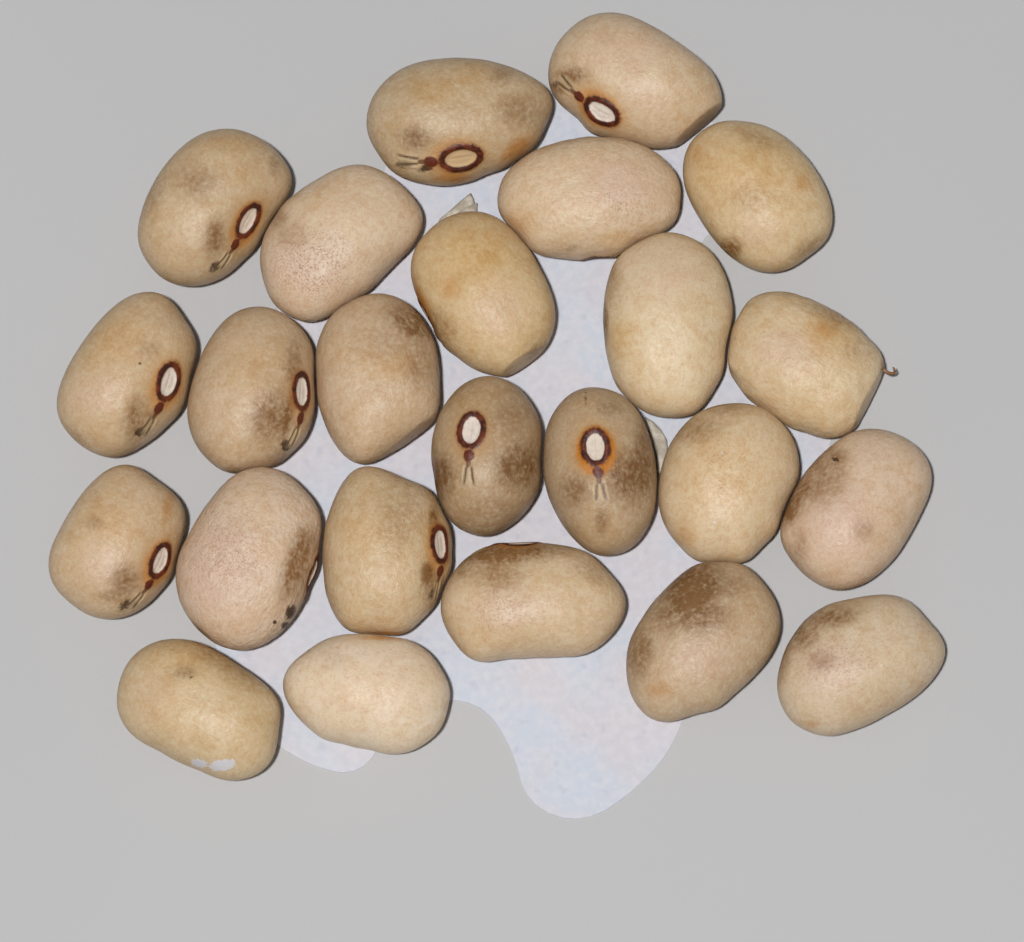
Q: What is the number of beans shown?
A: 24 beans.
